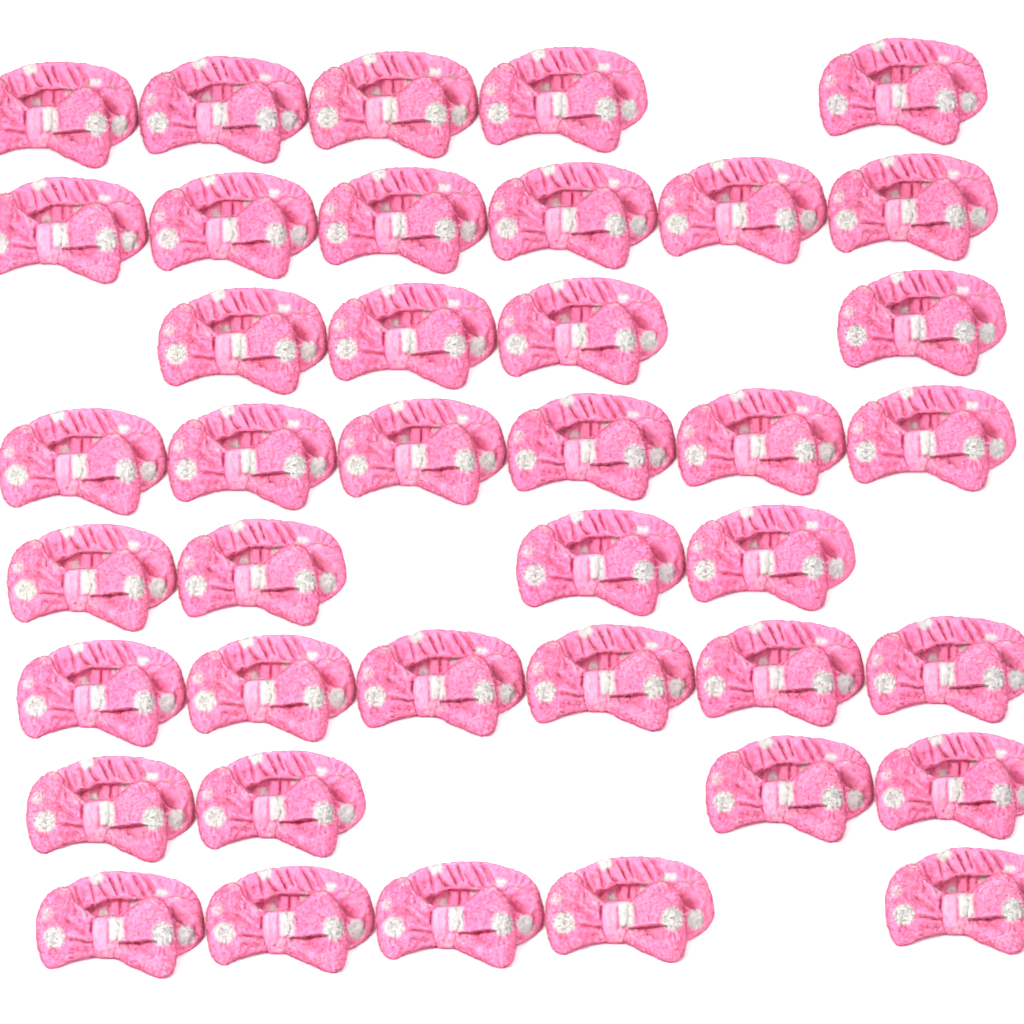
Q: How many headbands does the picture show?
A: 40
